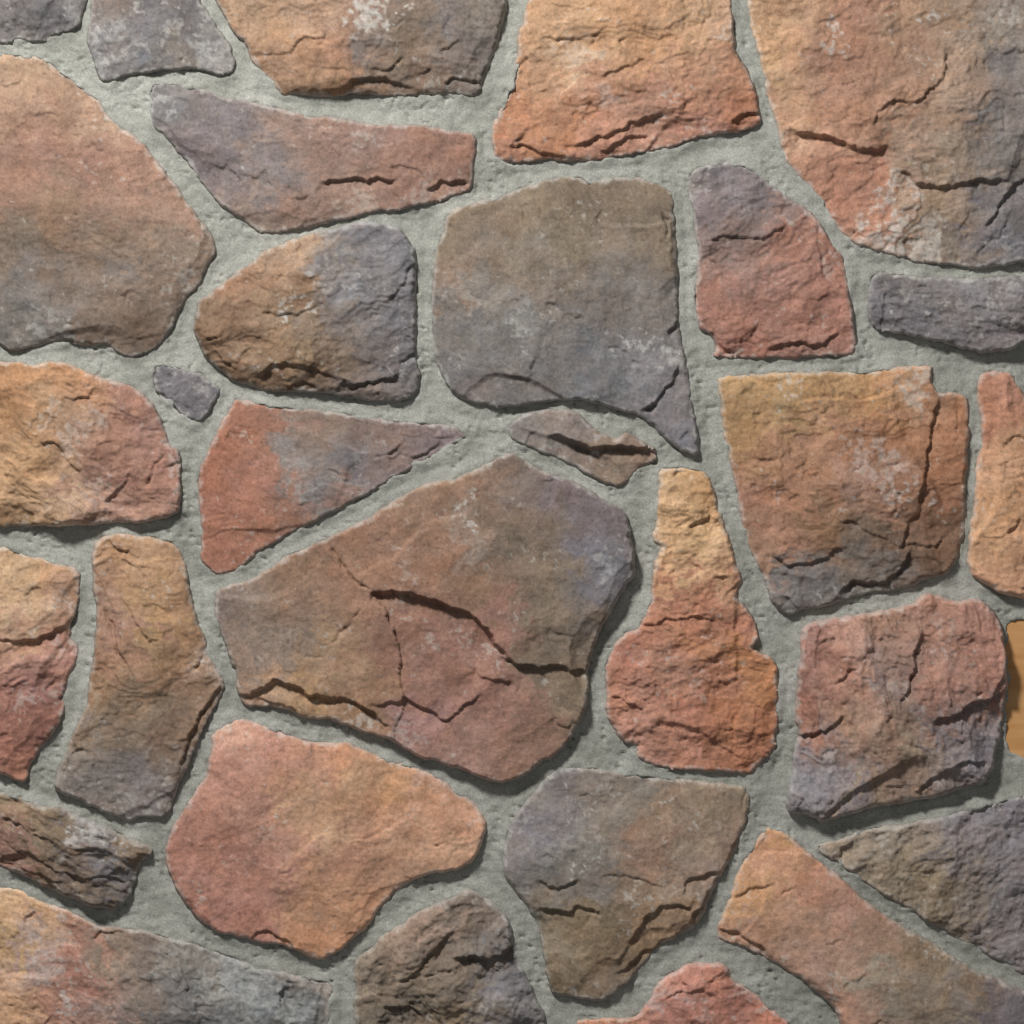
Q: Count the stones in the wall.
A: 30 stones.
